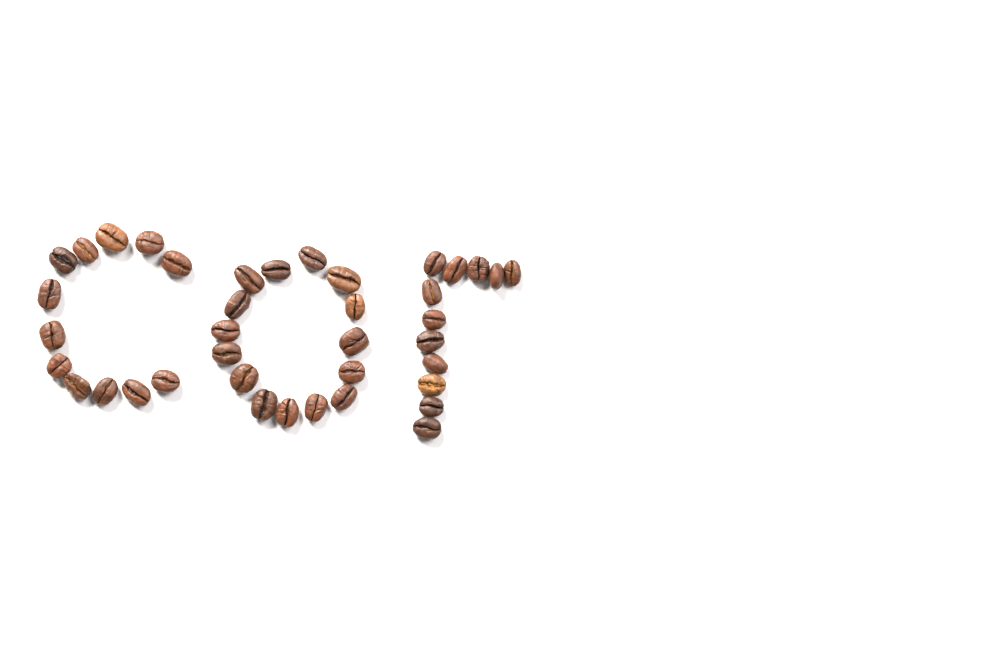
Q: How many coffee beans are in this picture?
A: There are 39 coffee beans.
